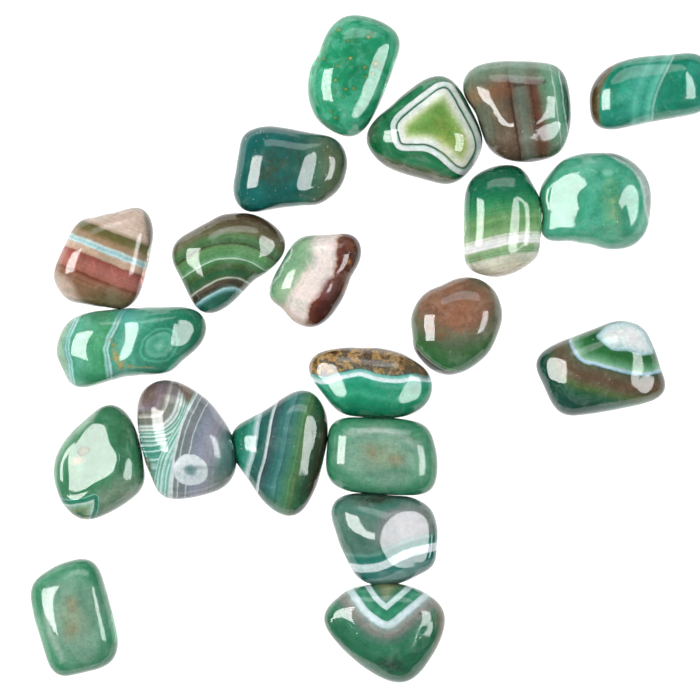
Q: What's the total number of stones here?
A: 21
